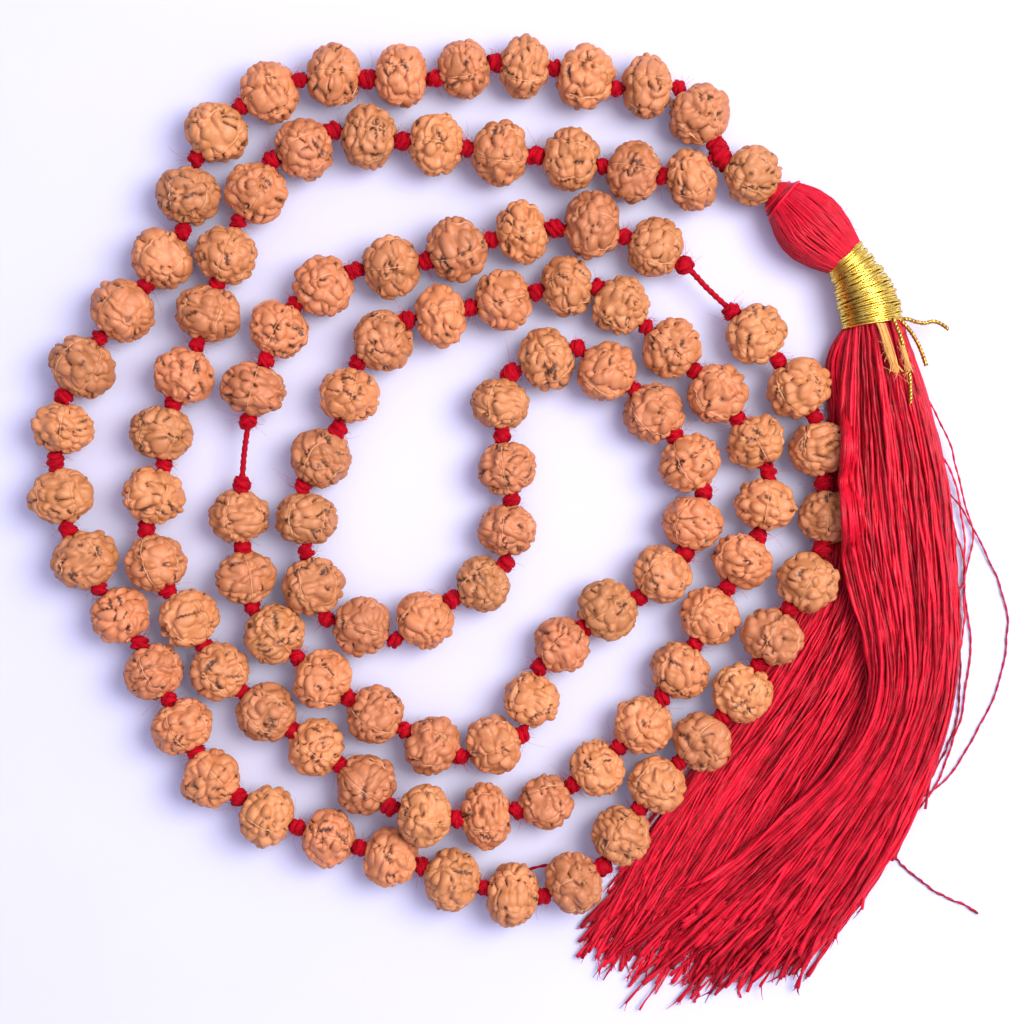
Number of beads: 107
